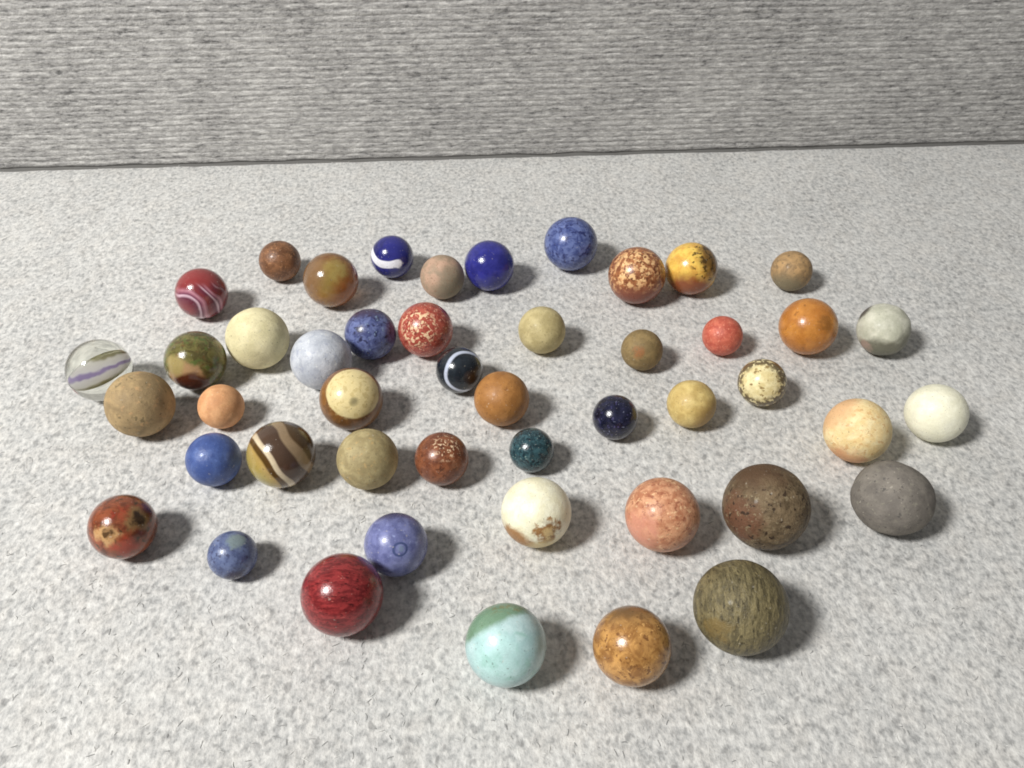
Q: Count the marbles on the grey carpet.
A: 47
